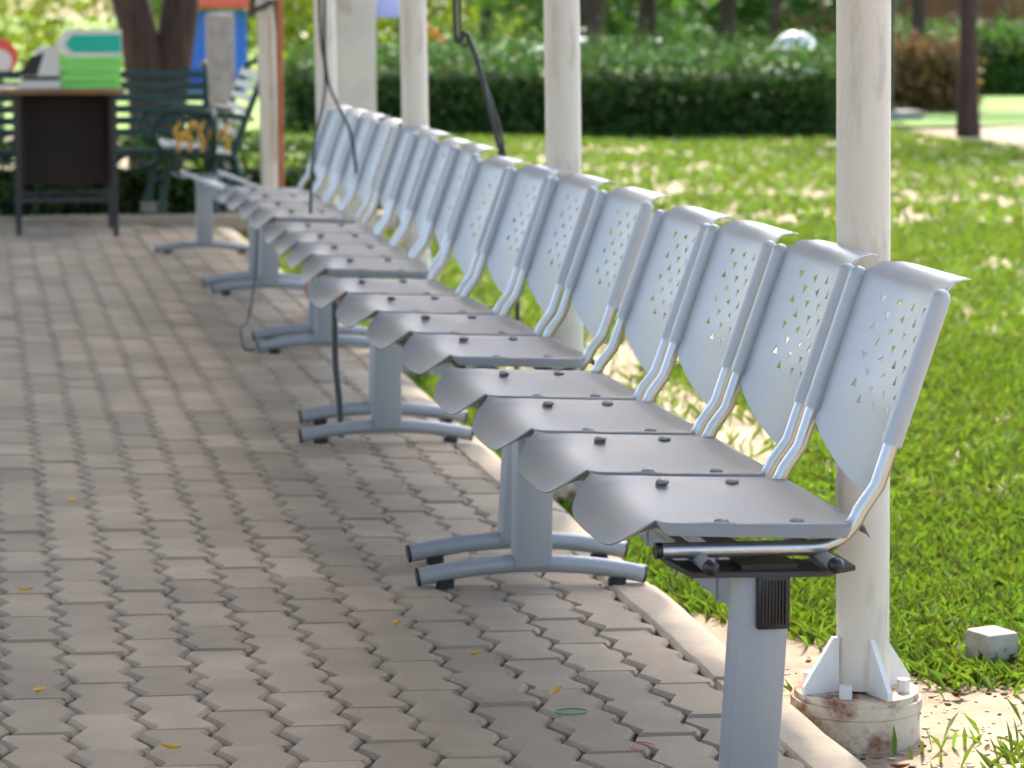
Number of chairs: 16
